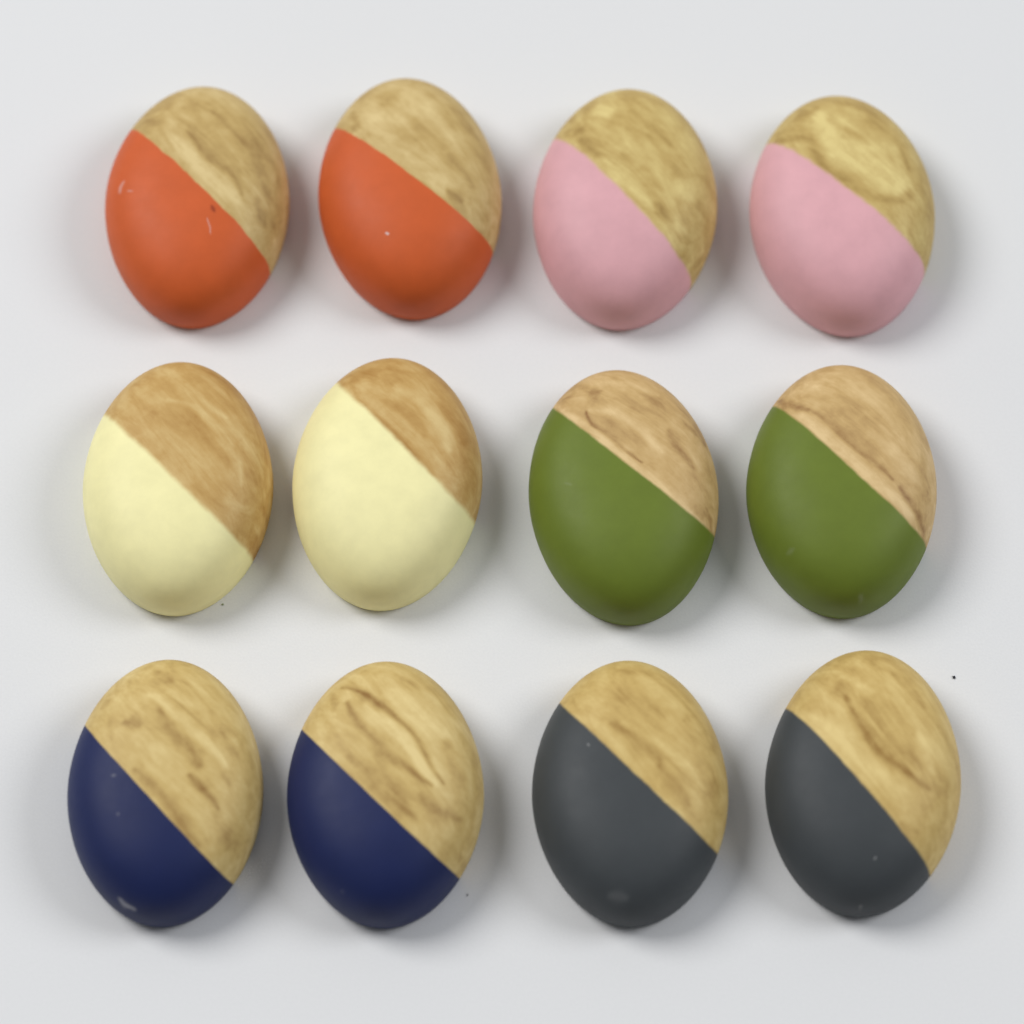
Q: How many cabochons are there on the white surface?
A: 12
